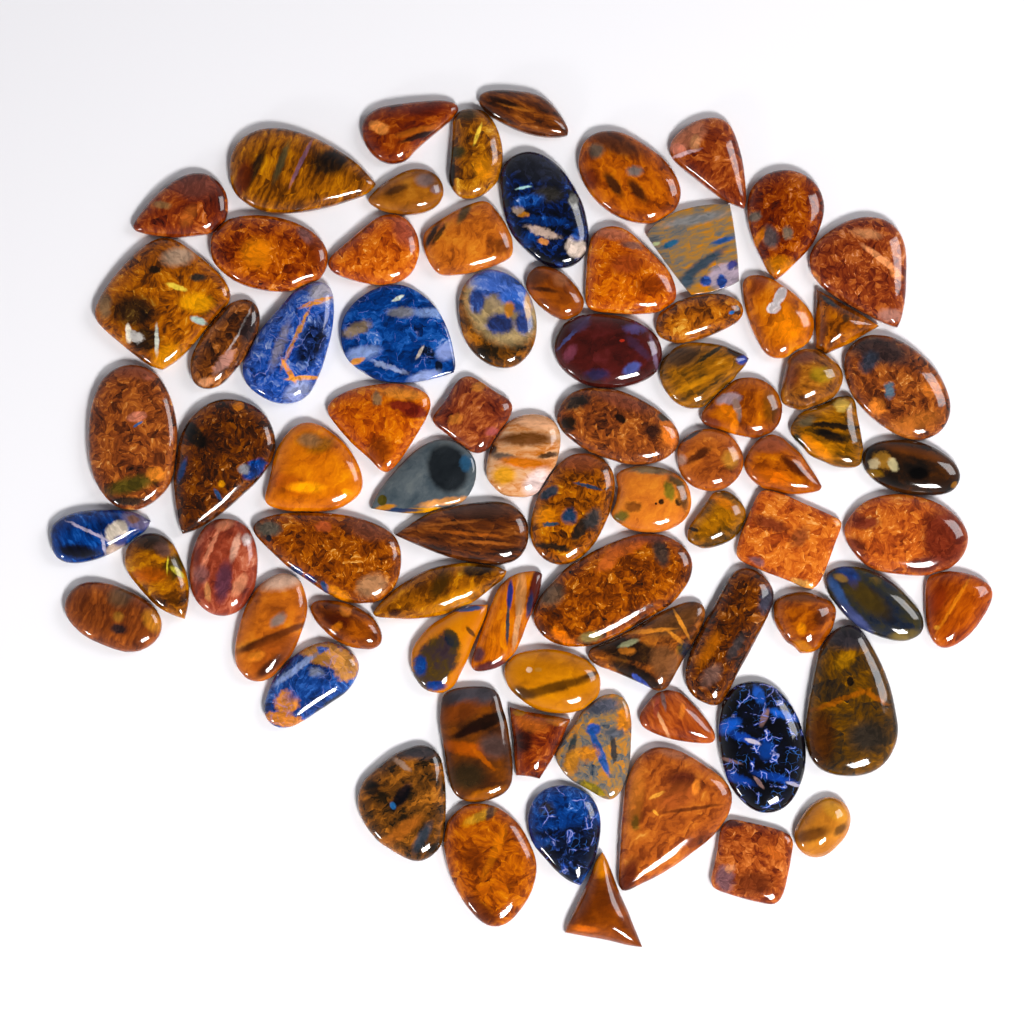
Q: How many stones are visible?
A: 79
